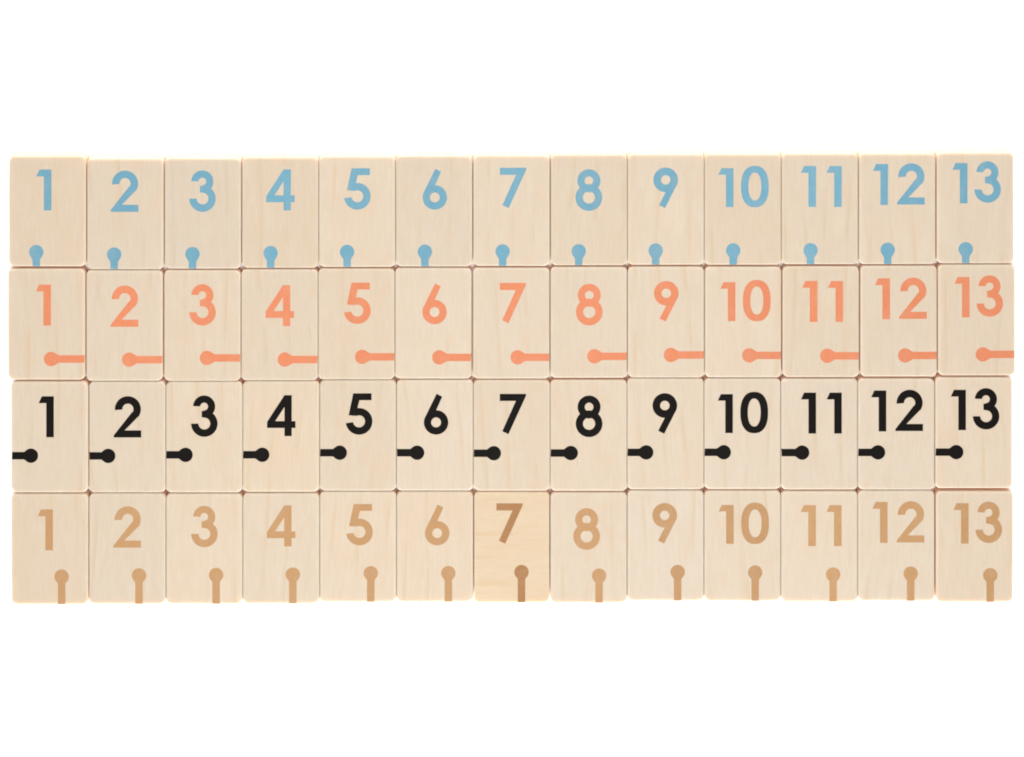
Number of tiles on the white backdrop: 52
